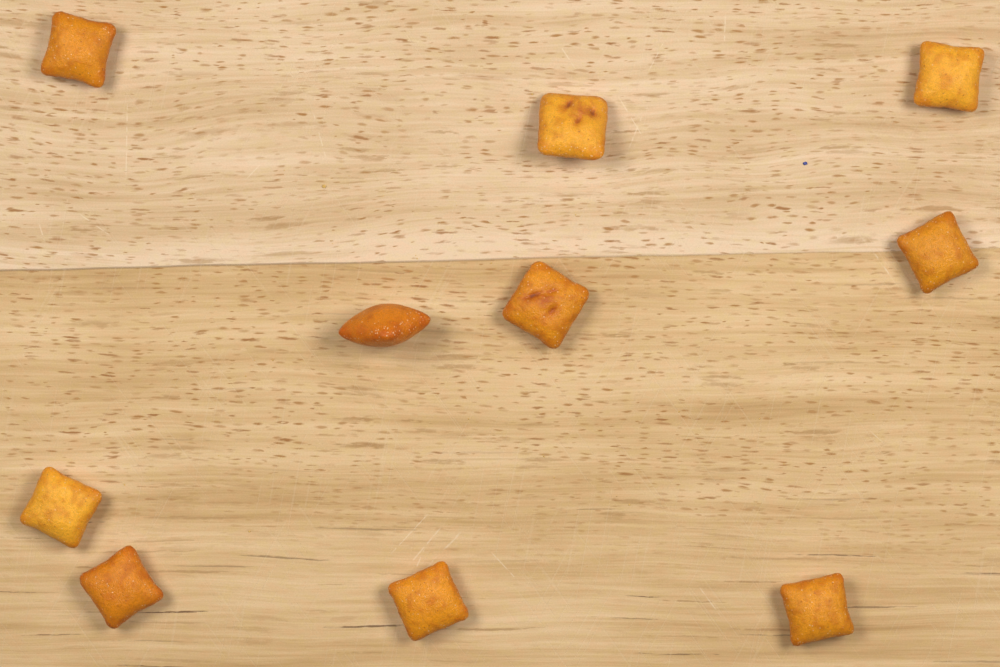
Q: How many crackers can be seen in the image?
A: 10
